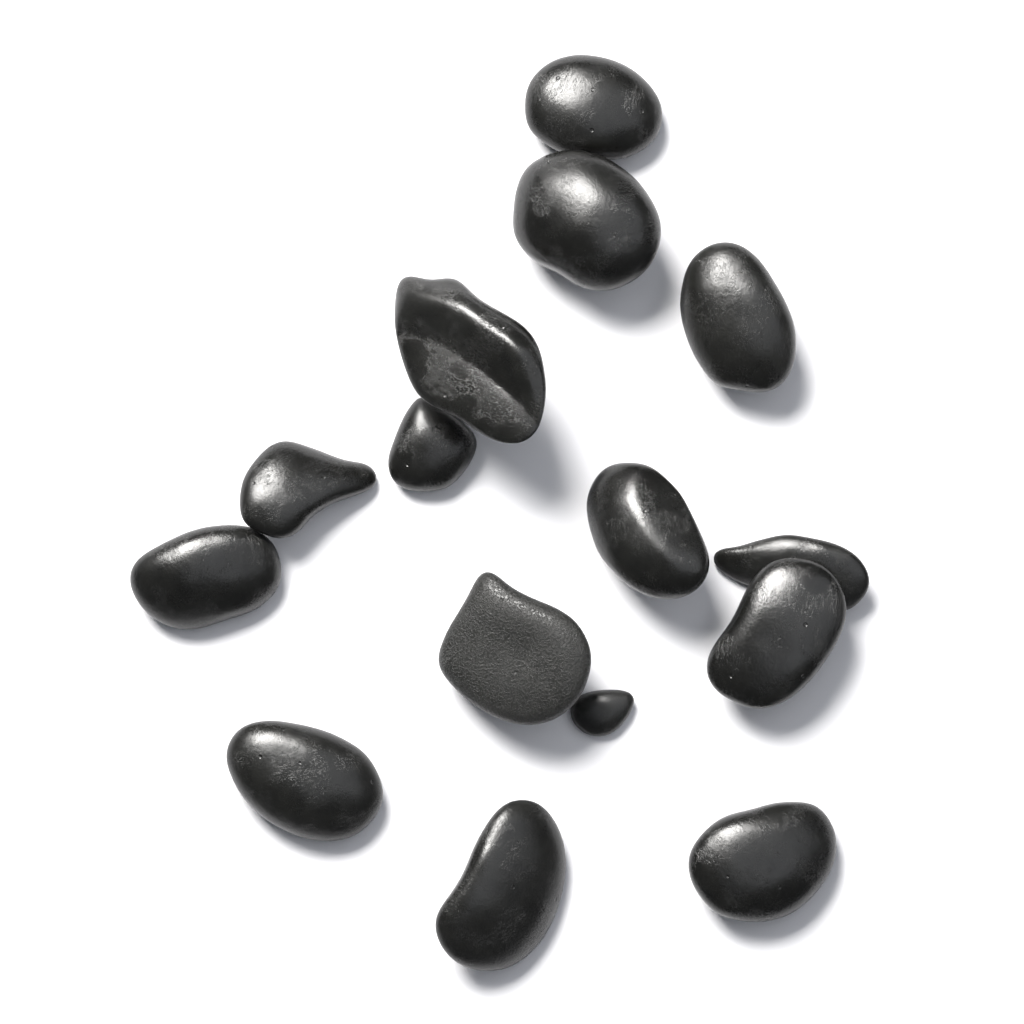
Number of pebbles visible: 15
